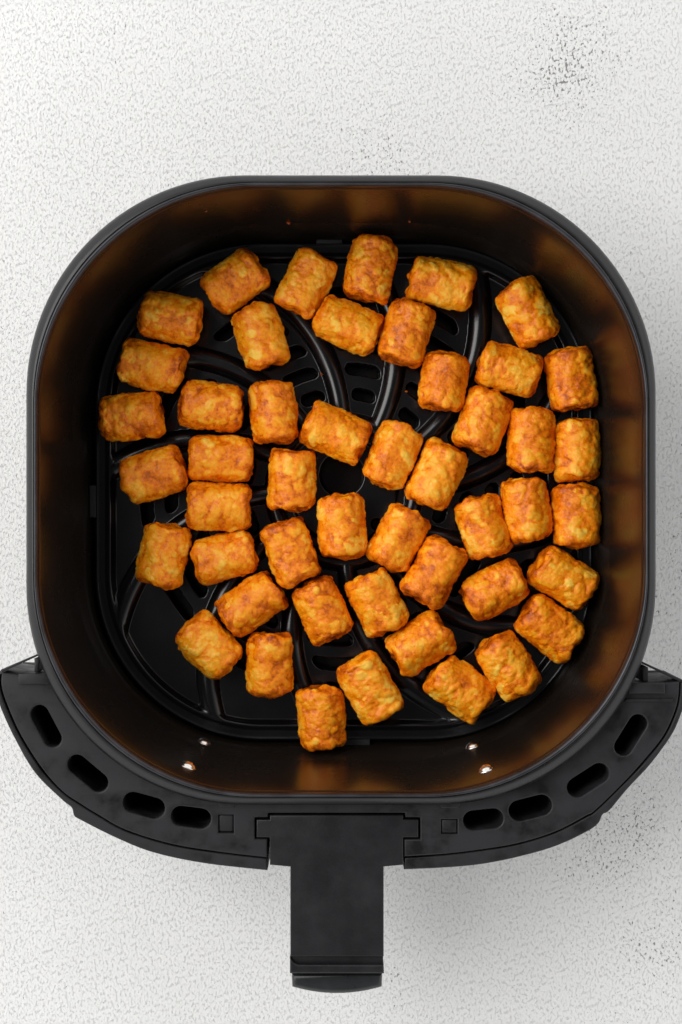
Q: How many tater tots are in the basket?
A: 48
